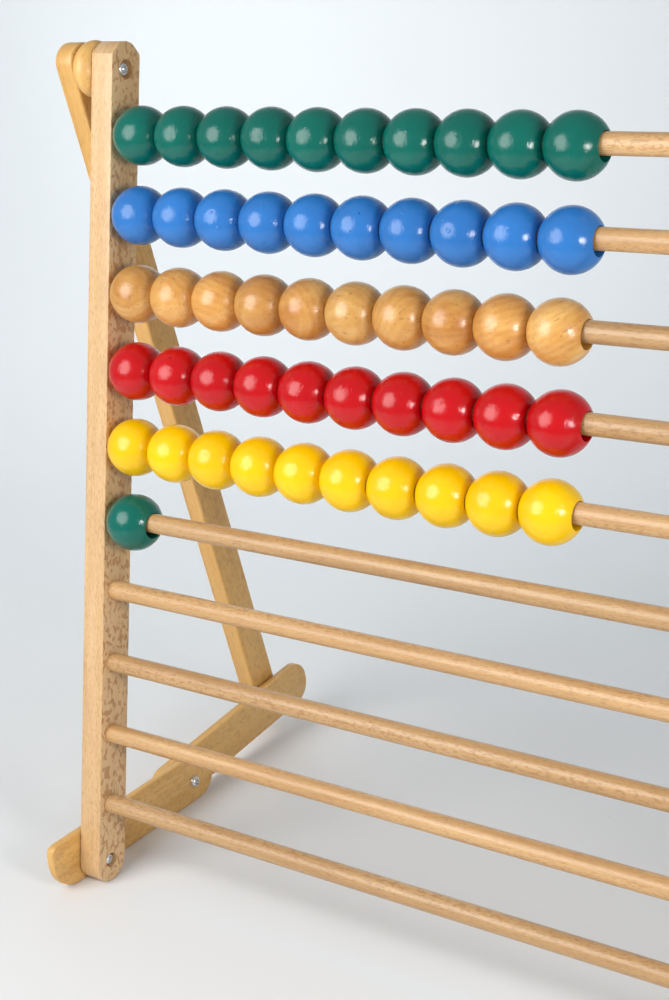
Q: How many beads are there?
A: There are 51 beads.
